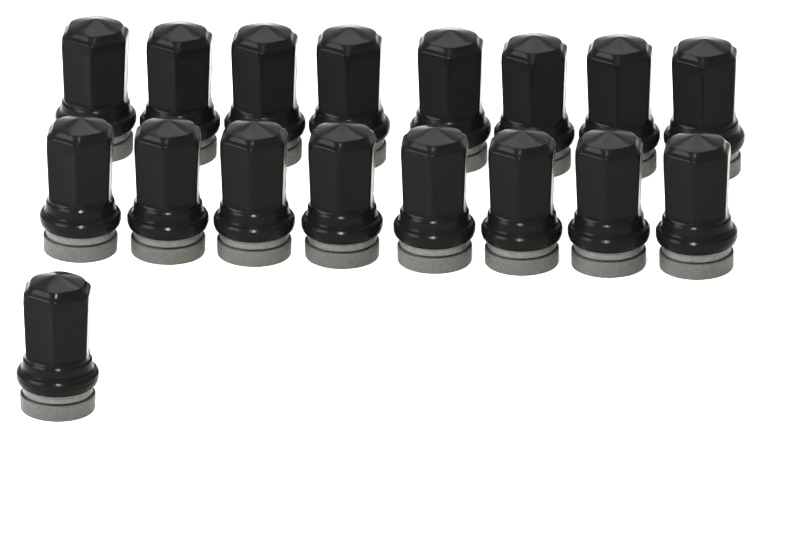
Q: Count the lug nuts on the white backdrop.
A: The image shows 17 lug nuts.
